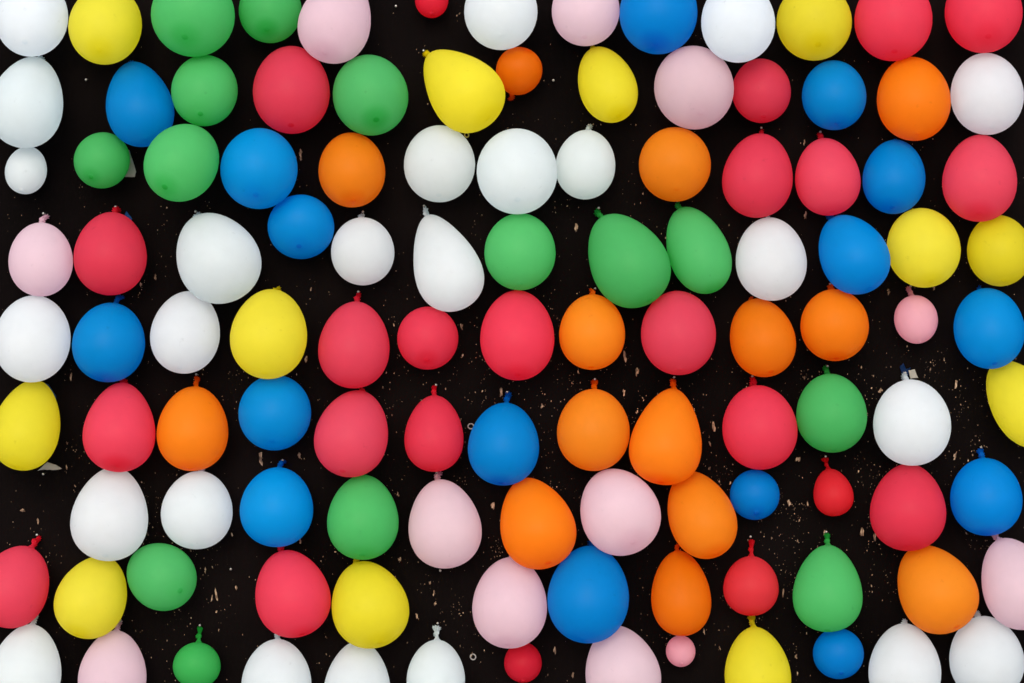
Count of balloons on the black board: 115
